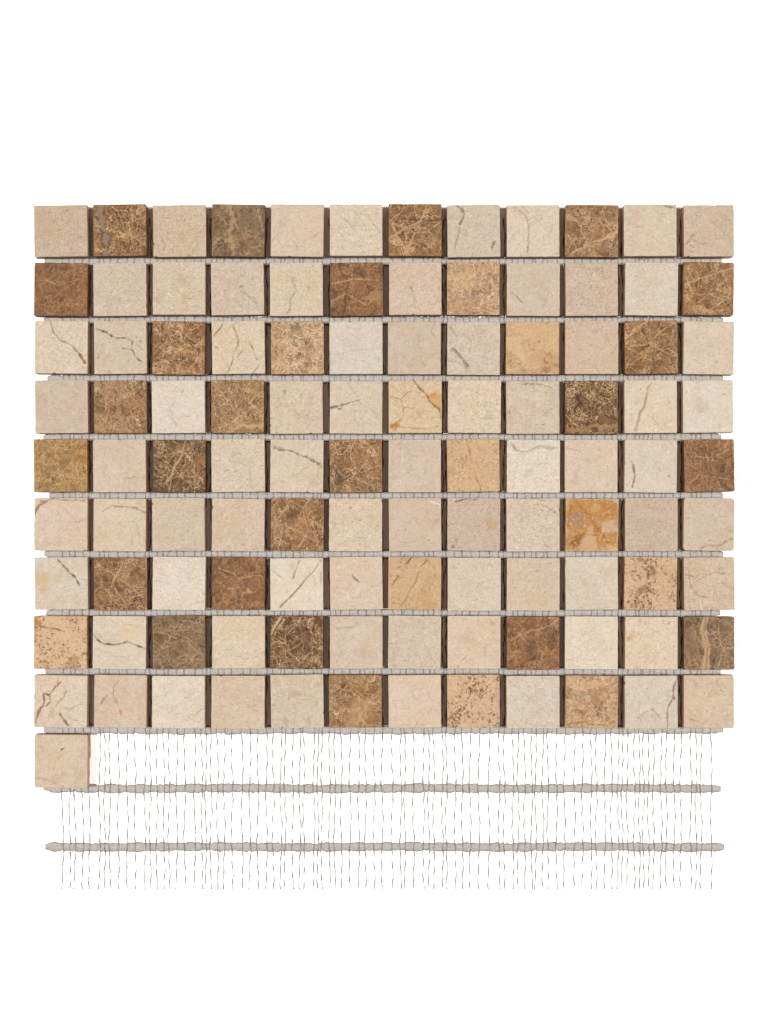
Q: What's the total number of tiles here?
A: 109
